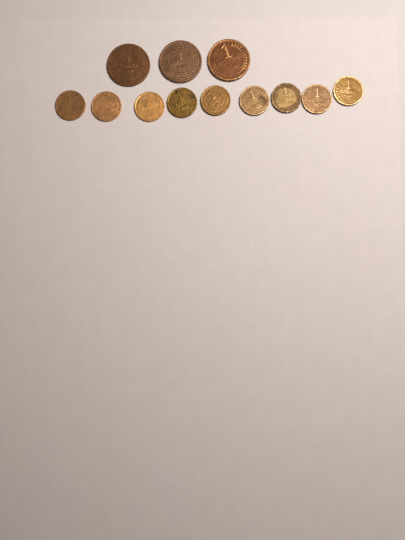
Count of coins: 12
